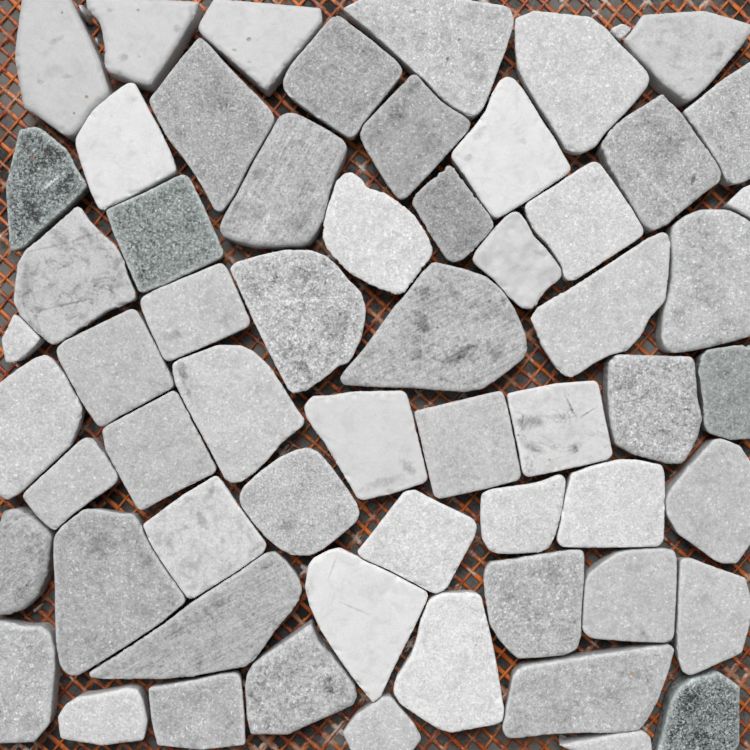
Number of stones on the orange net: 61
